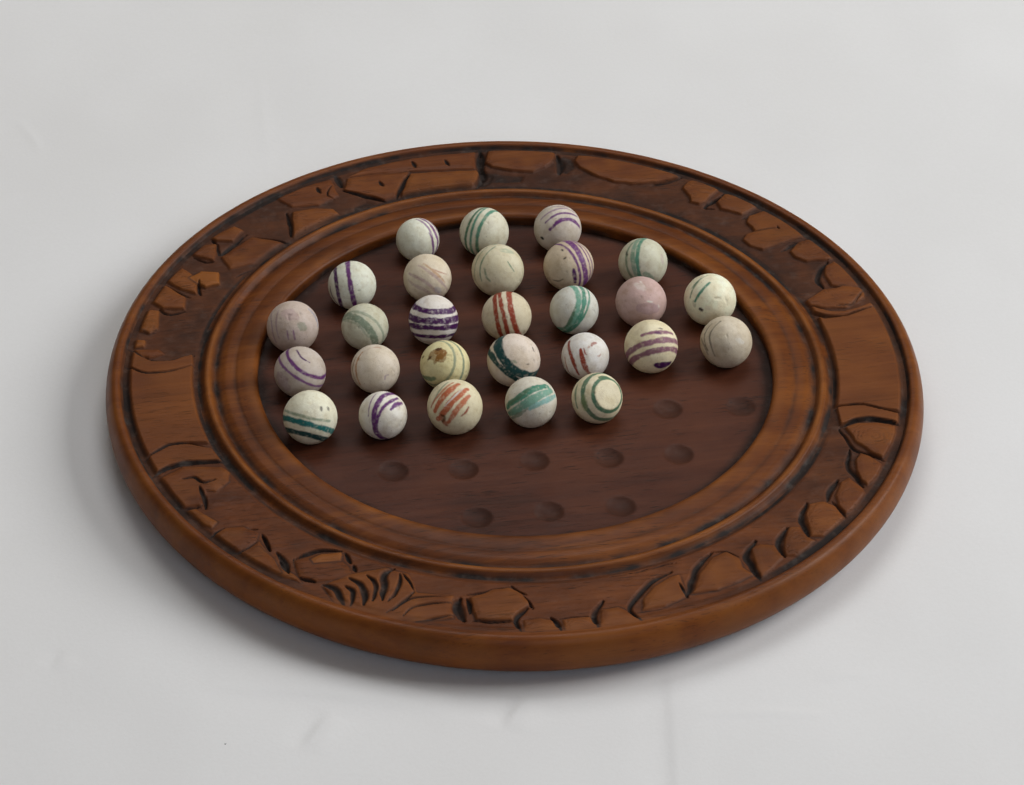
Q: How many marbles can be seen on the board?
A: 27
